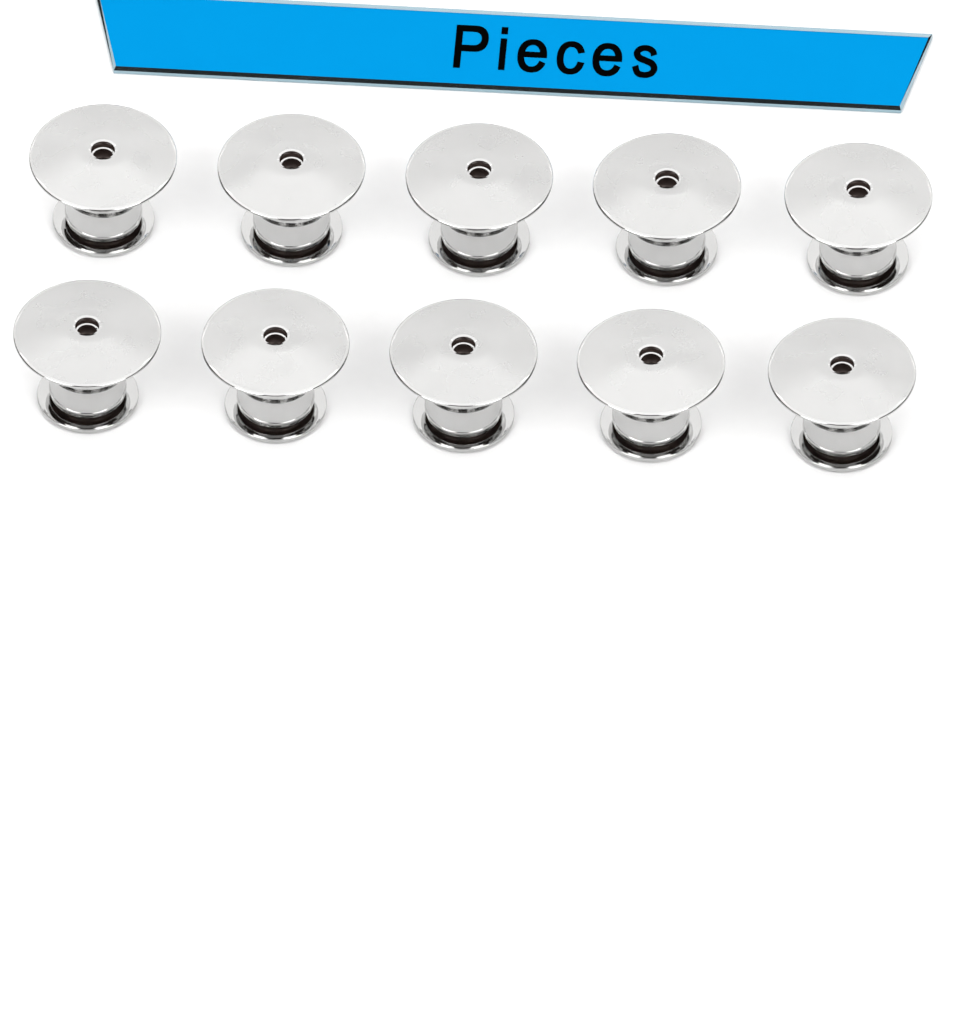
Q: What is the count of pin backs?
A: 10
